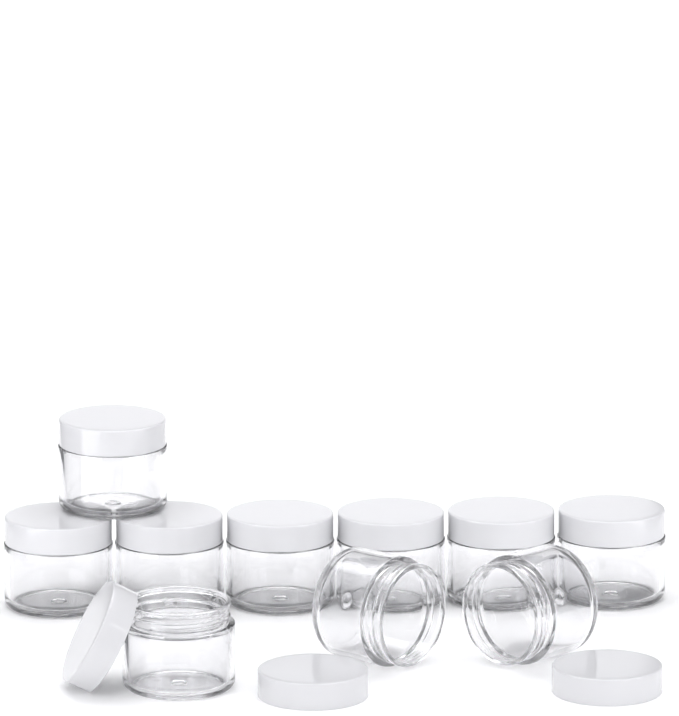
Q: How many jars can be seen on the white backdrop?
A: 10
